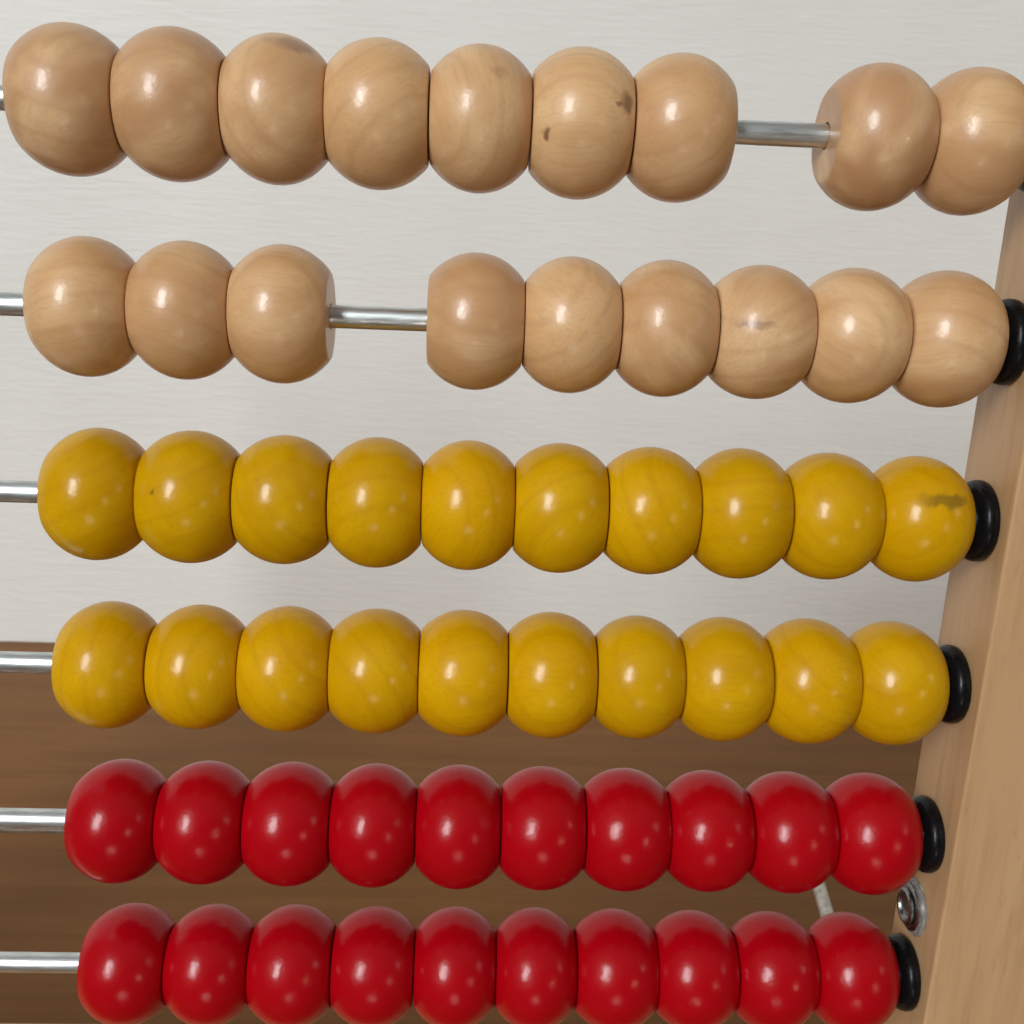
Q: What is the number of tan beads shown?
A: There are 18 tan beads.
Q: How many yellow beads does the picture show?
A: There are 20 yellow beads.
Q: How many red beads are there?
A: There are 20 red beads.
